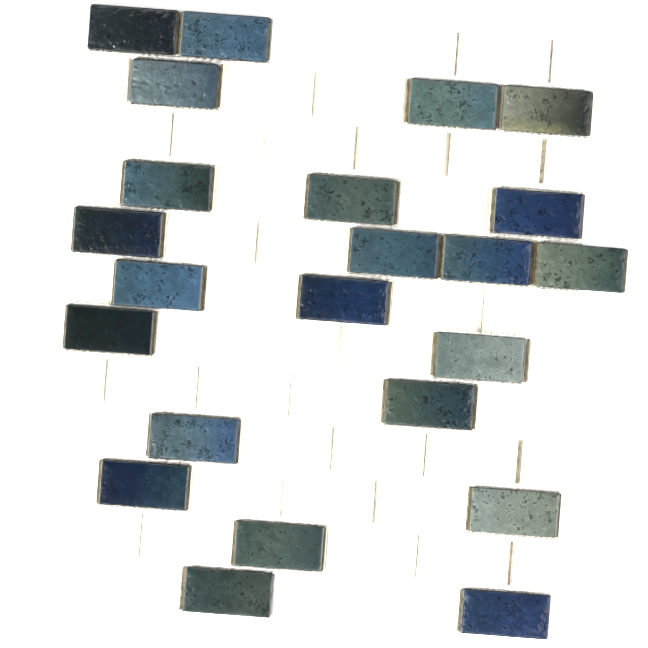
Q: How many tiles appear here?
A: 23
